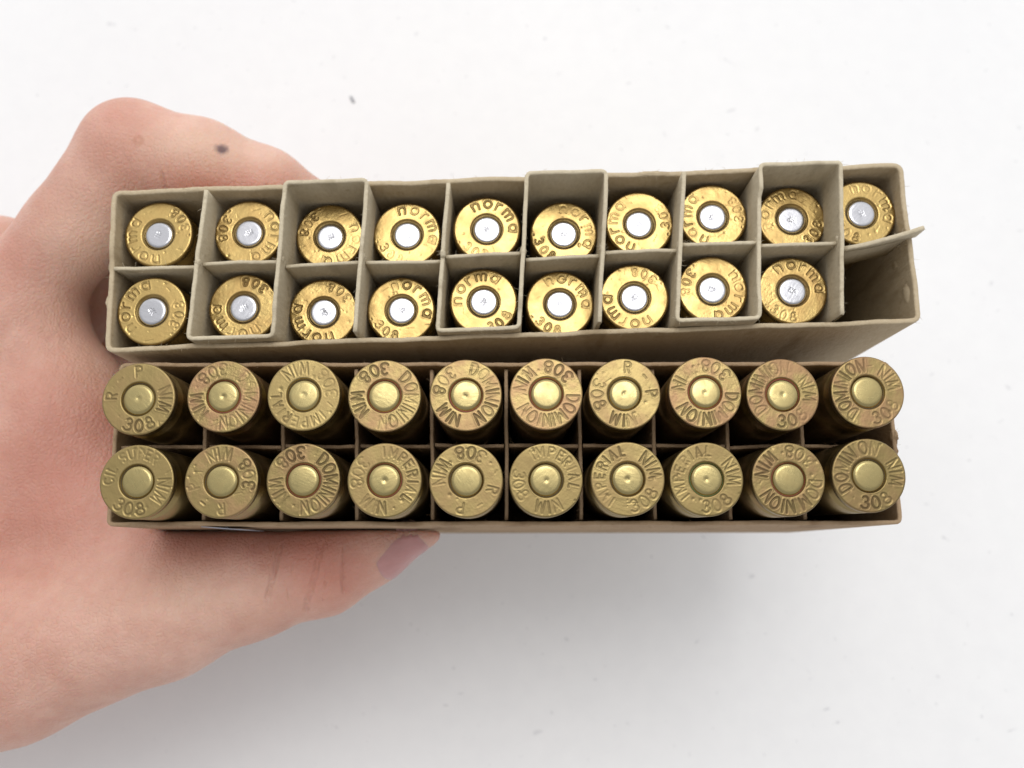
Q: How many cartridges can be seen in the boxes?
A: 39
